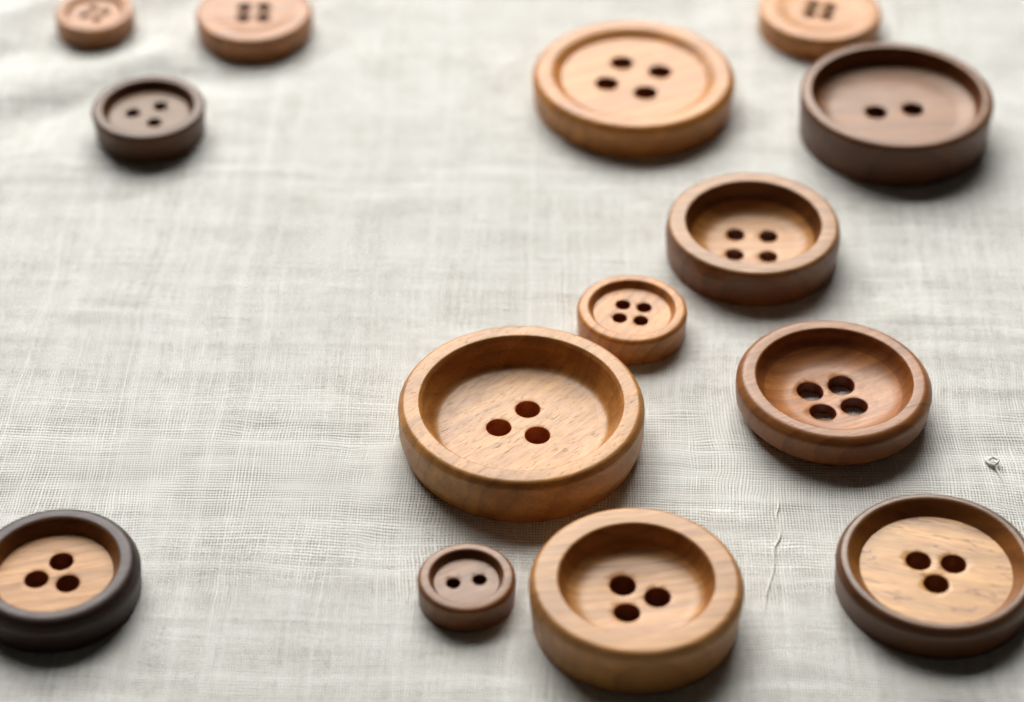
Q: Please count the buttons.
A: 14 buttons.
